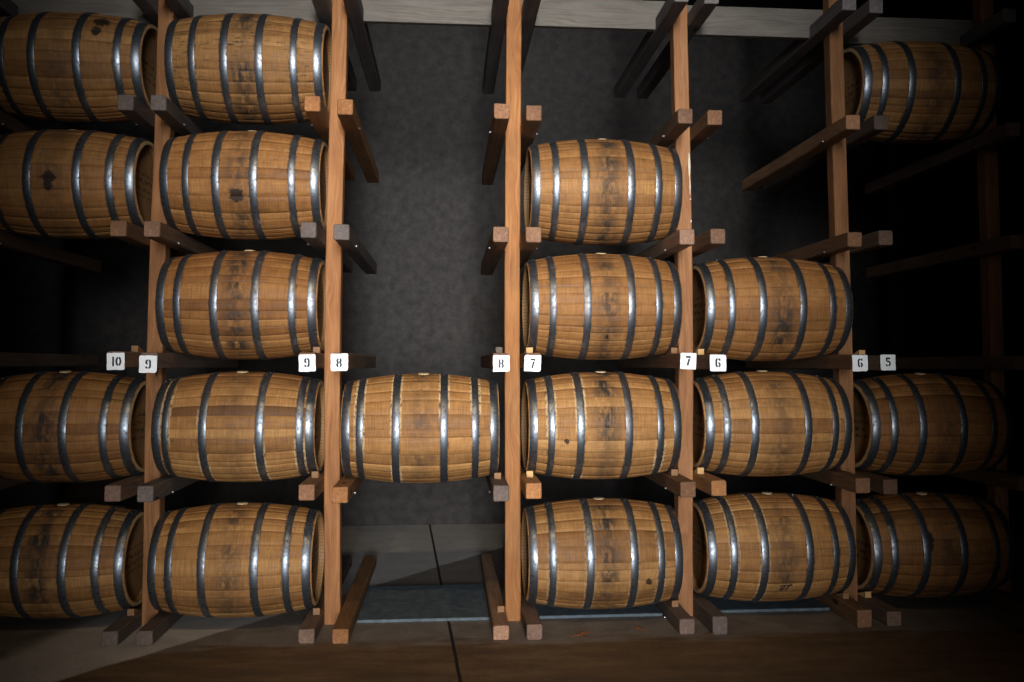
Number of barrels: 20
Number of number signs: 10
